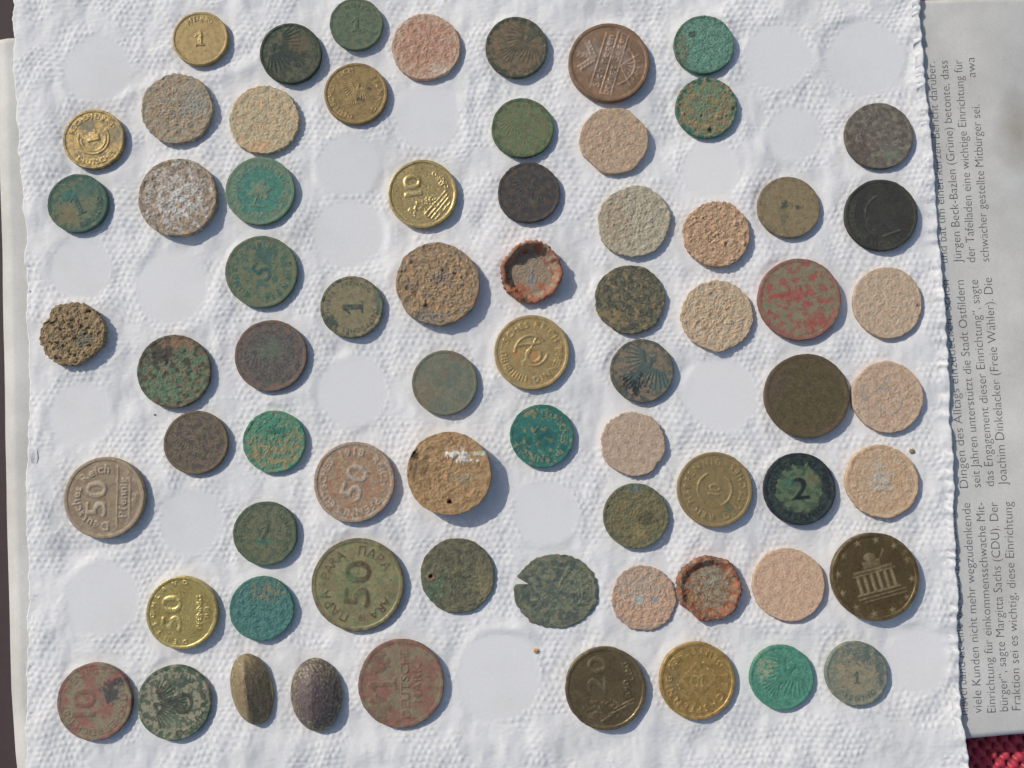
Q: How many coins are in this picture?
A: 68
